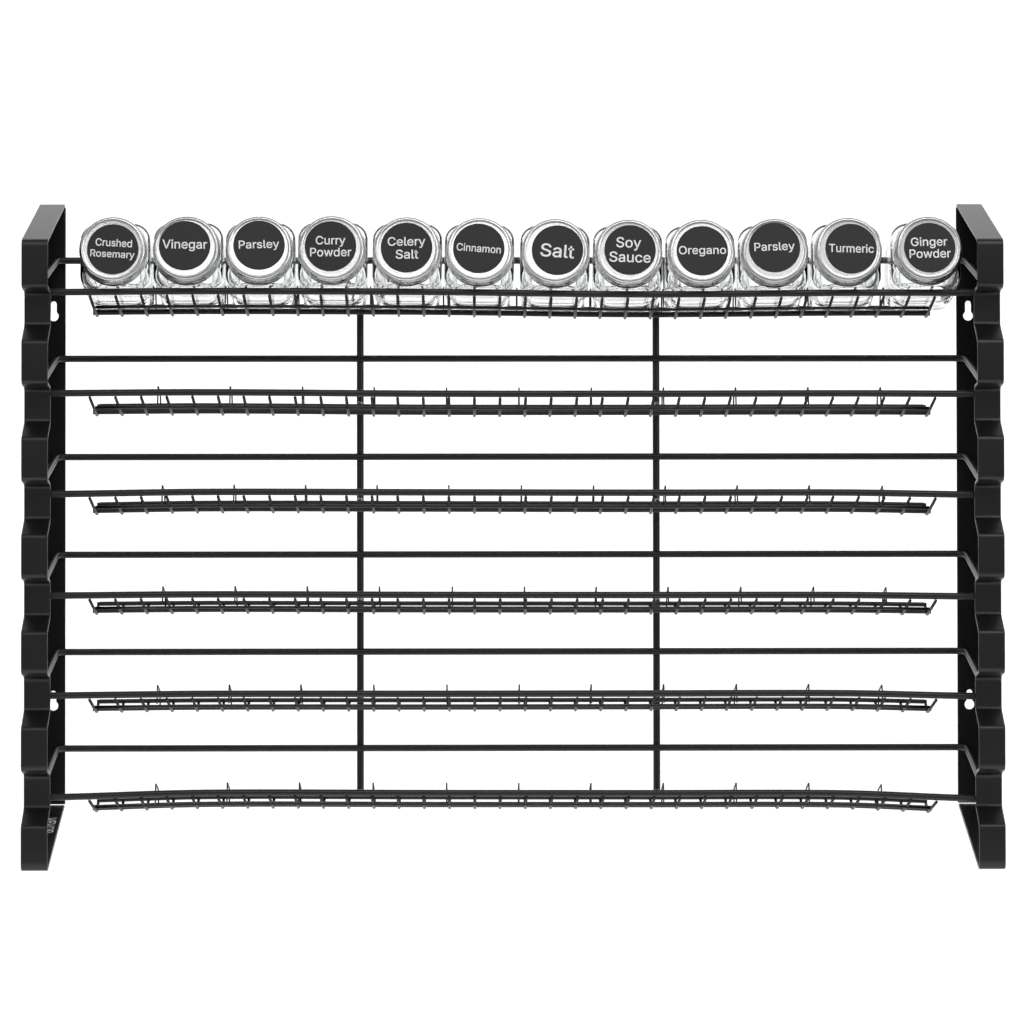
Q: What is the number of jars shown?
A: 12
